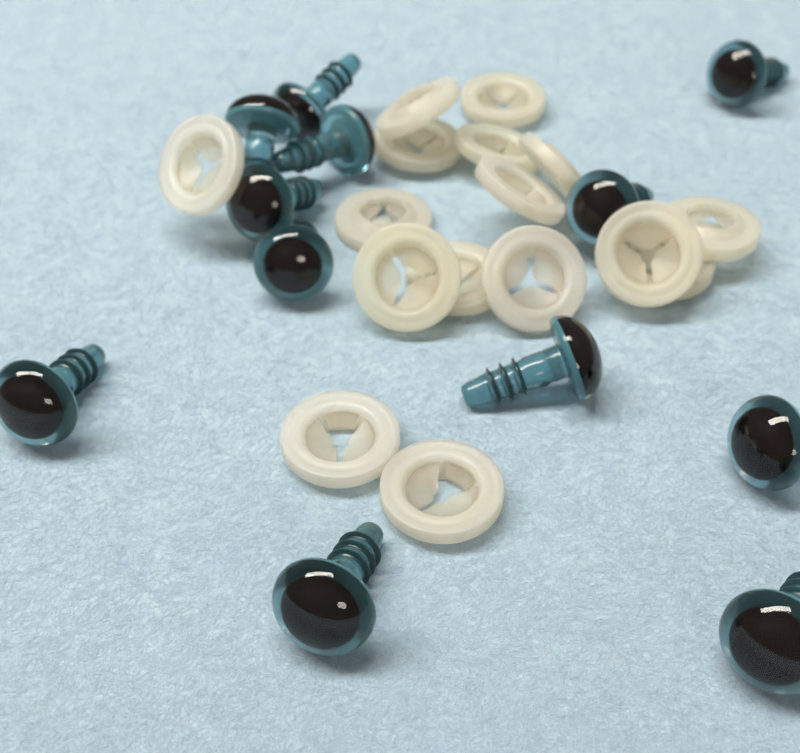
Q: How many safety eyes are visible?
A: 12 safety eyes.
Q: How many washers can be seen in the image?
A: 16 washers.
